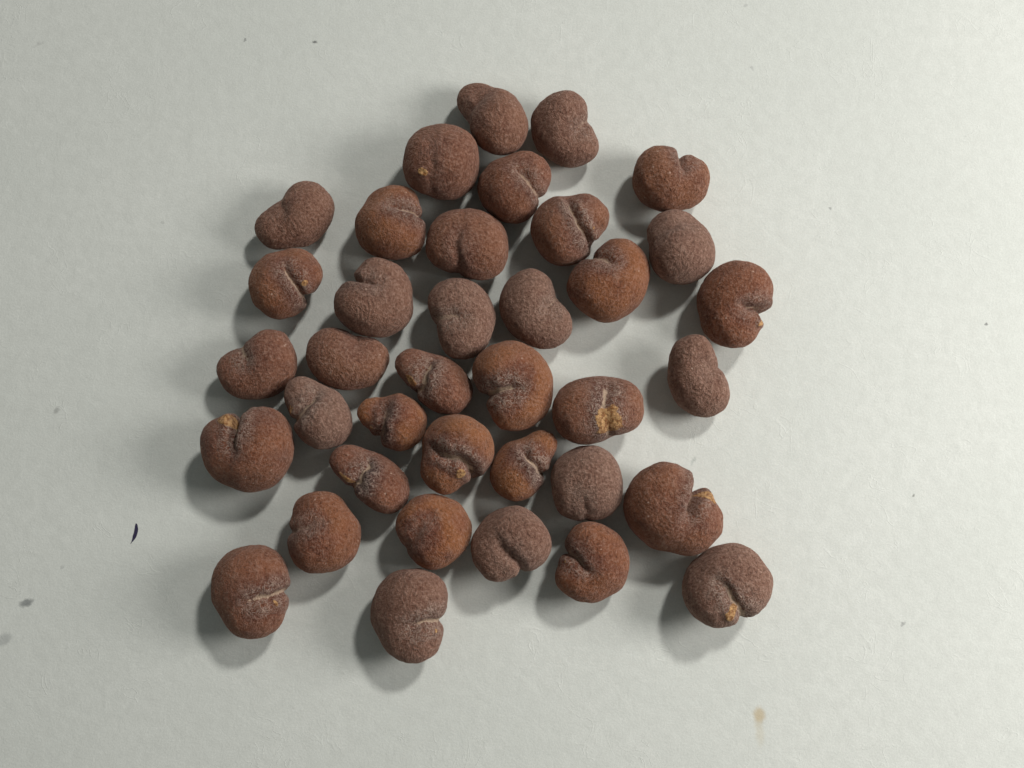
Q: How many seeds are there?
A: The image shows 37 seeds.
